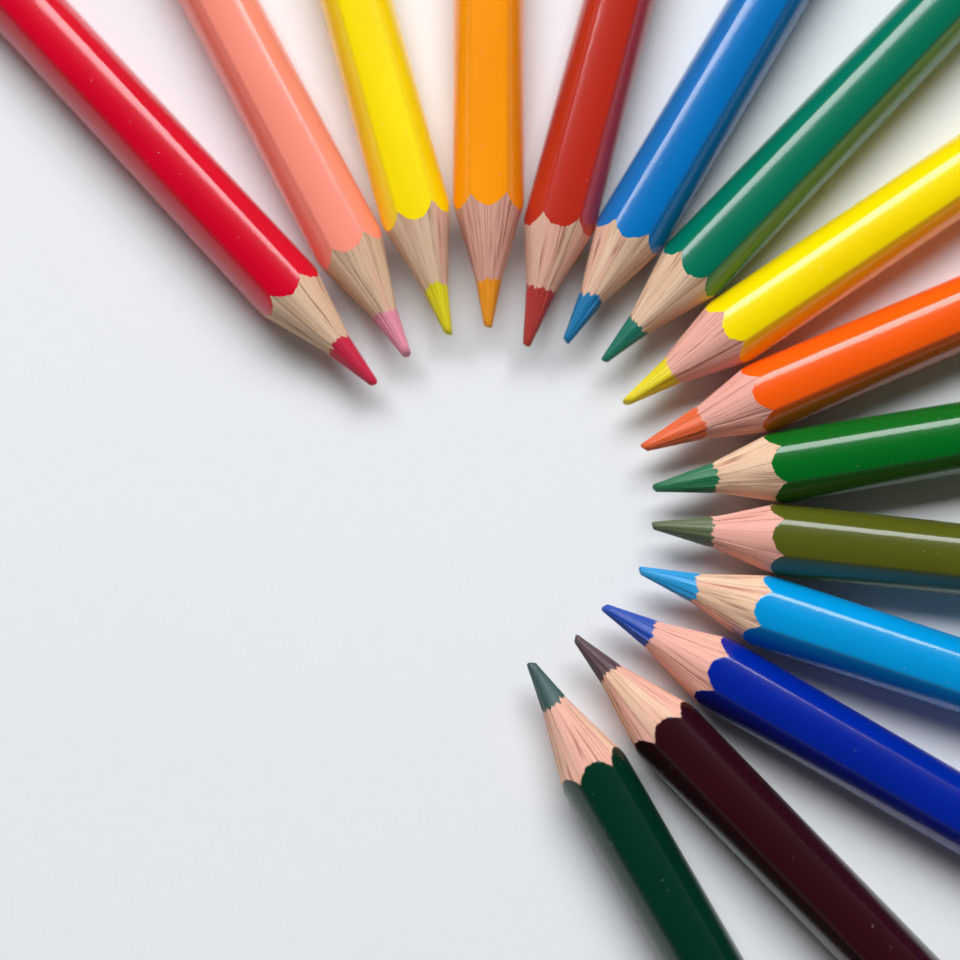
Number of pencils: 15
